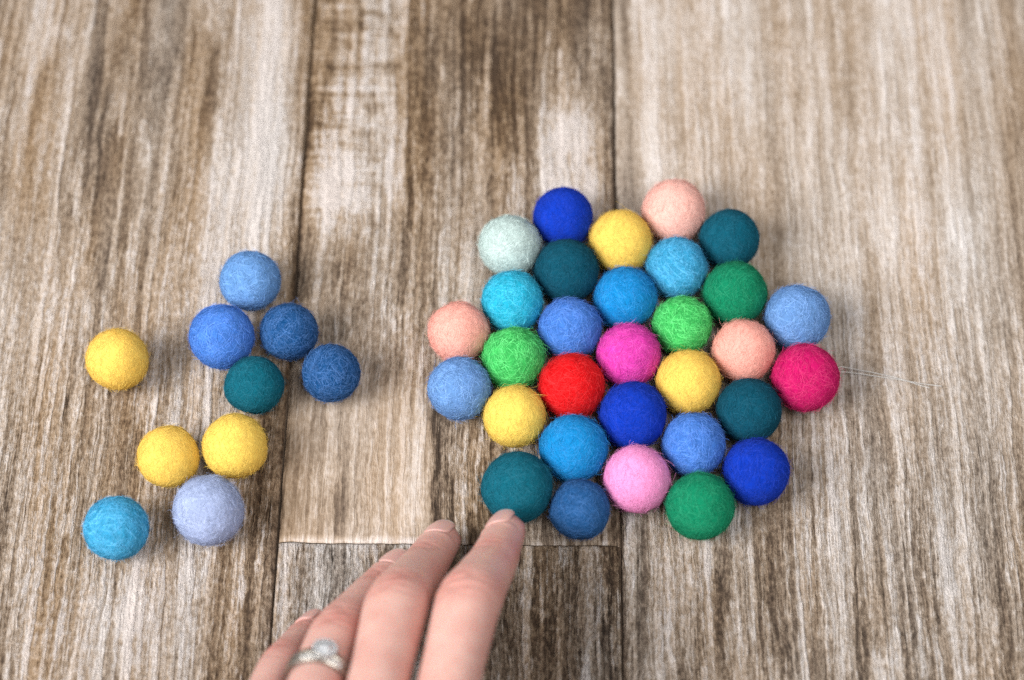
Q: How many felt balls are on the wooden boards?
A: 41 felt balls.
